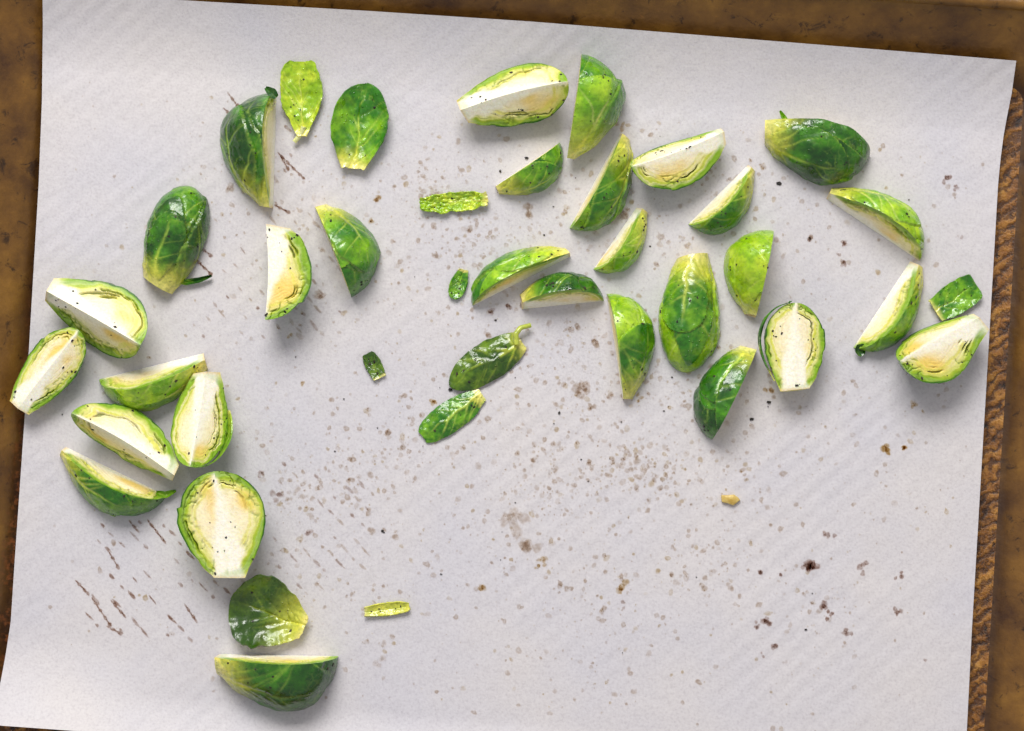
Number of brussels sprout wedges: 30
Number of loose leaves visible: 10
